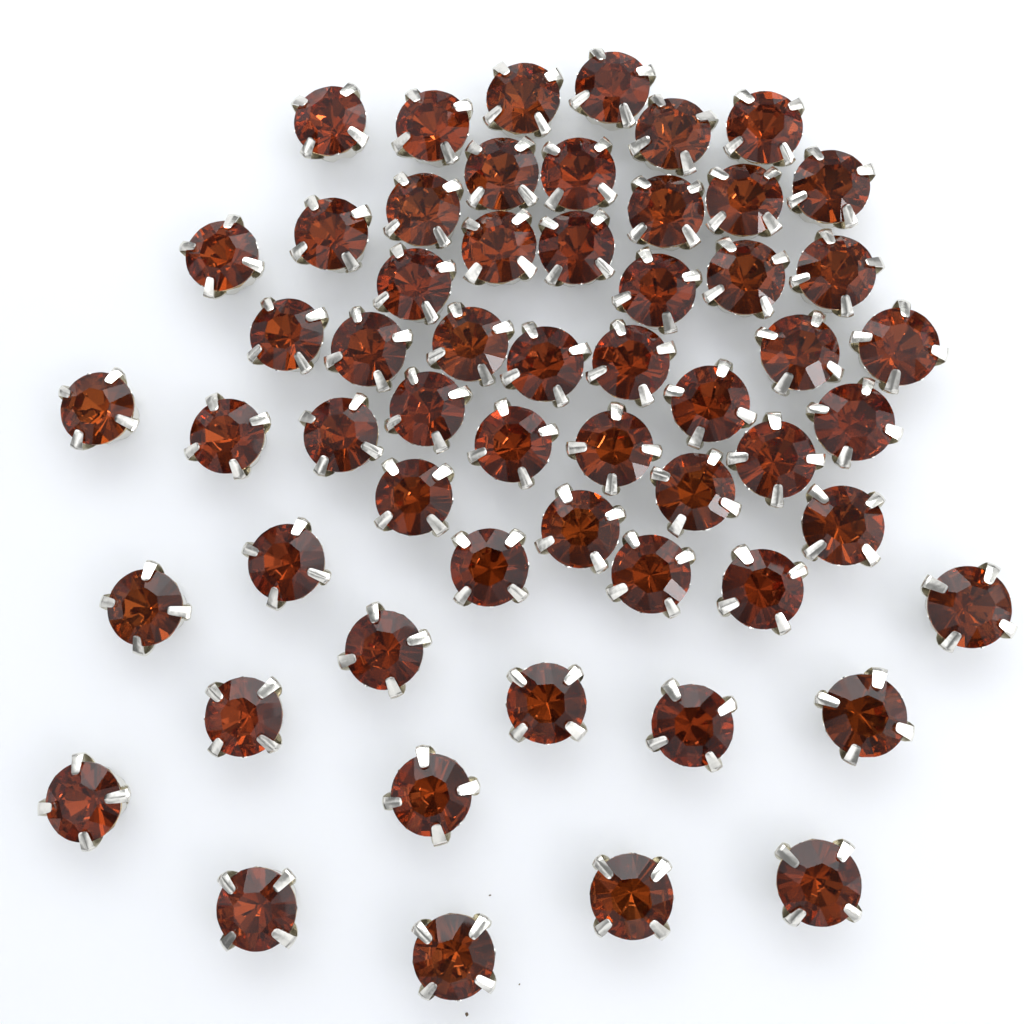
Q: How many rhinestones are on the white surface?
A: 57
